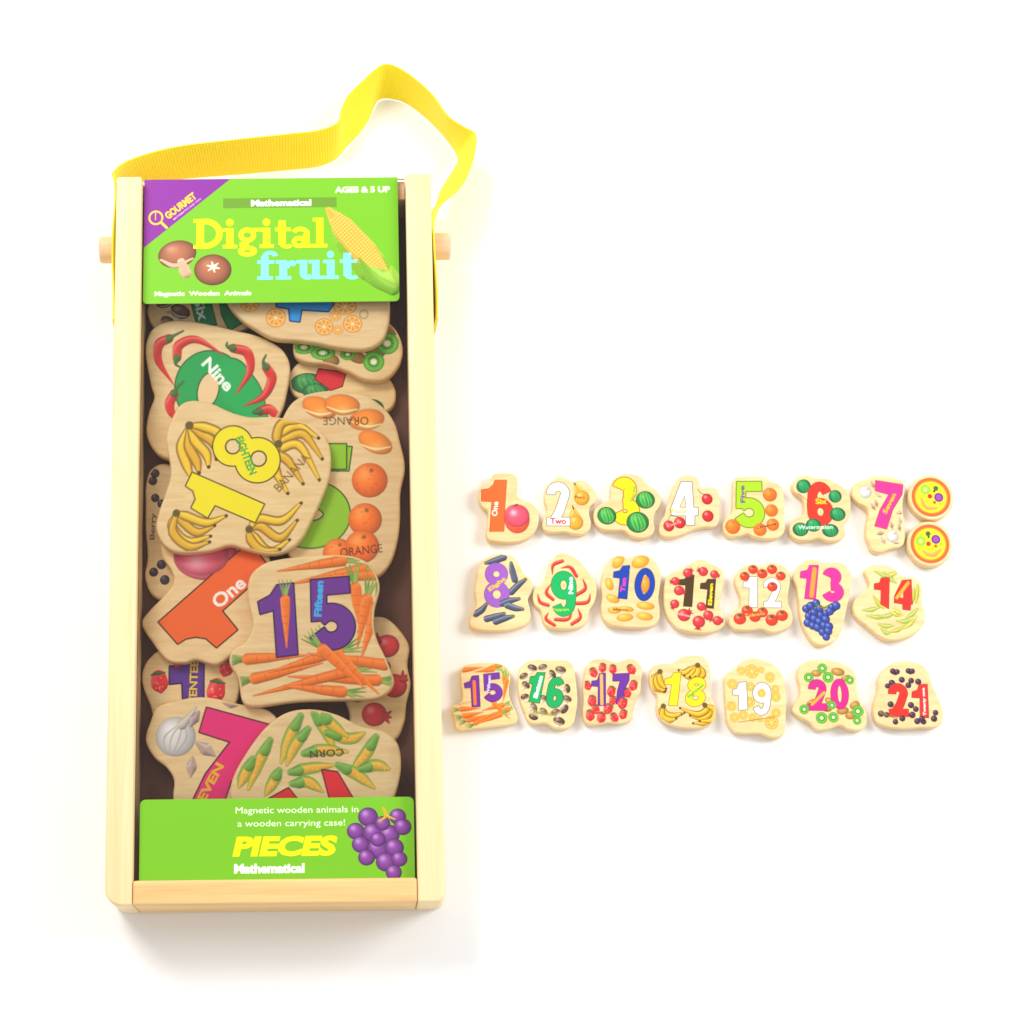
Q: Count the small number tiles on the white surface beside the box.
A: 21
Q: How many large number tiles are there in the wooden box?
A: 14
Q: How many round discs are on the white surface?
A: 2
